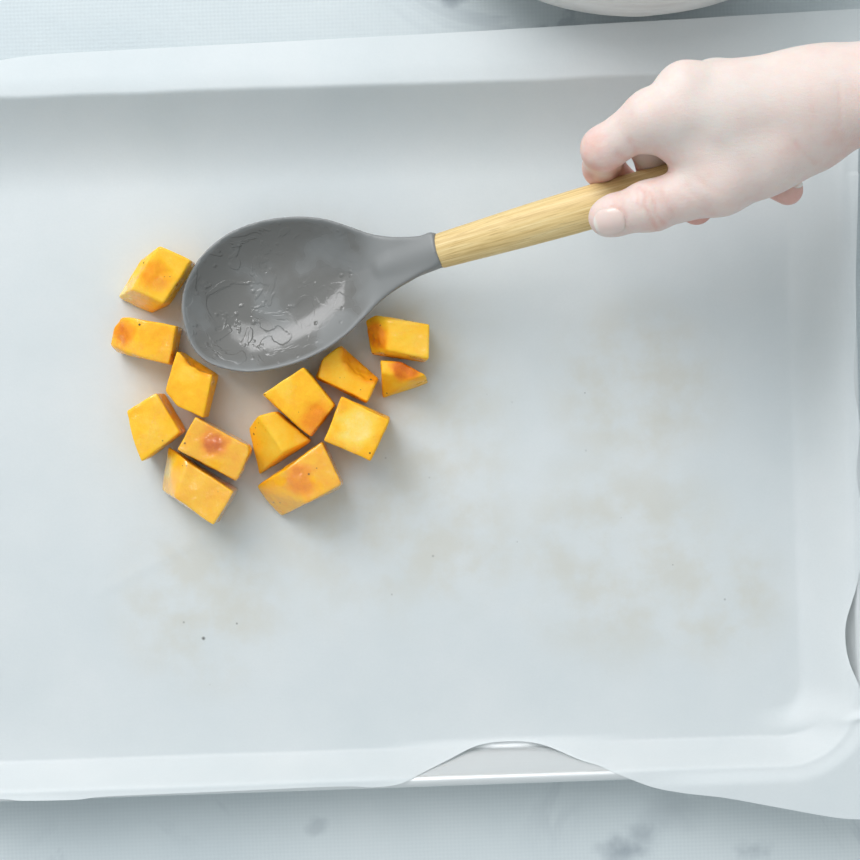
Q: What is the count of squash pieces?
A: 13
